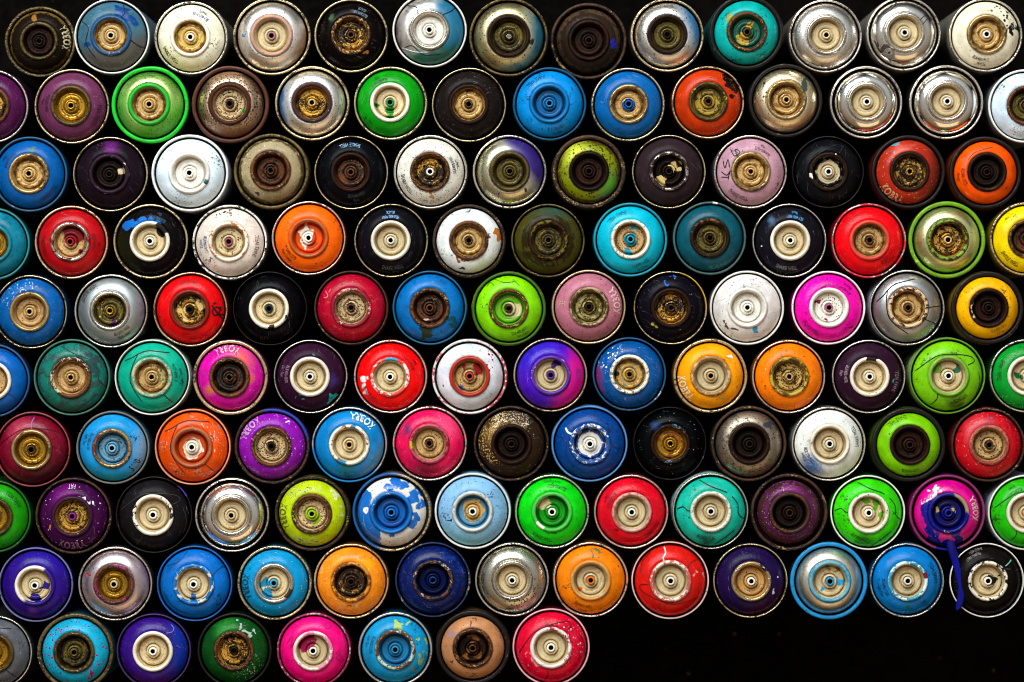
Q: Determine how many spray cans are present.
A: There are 129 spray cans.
